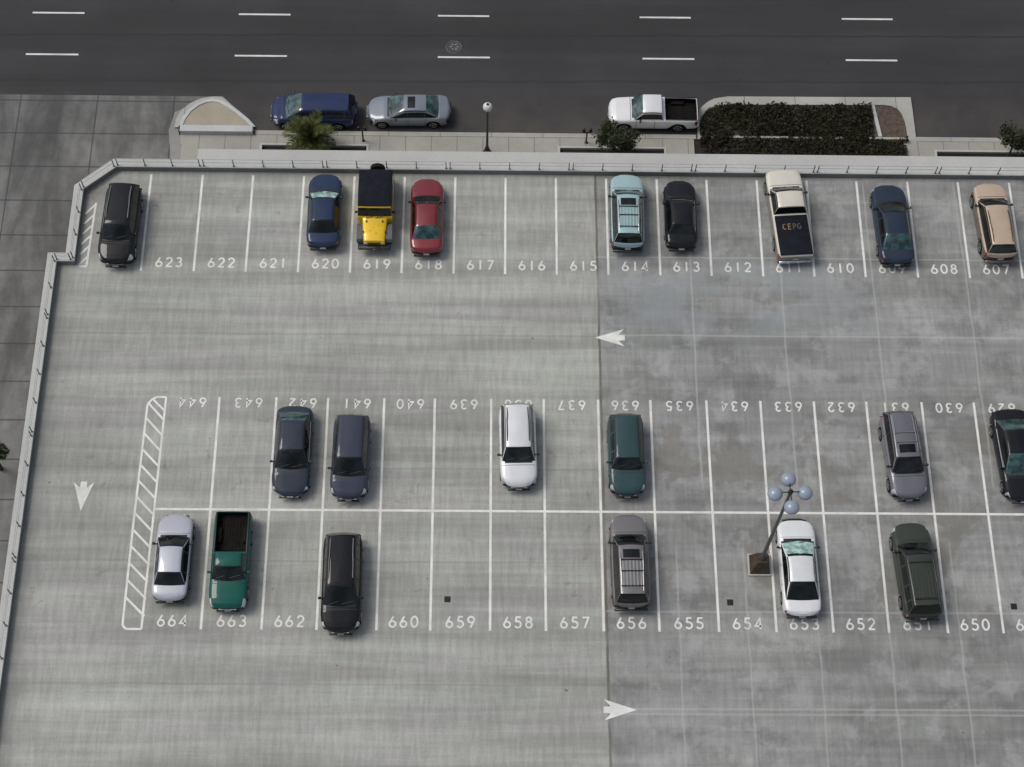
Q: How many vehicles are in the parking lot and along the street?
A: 24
